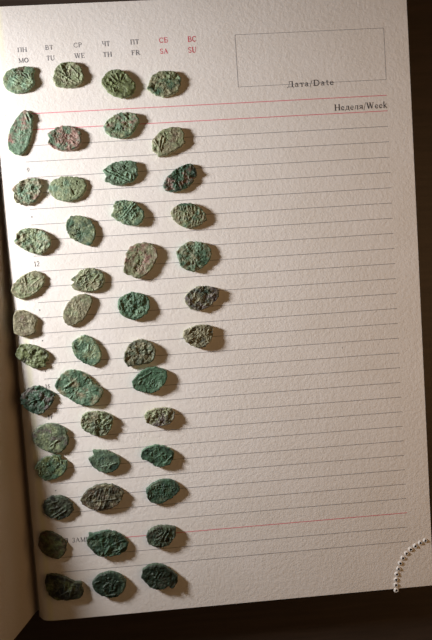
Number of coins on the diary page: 46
